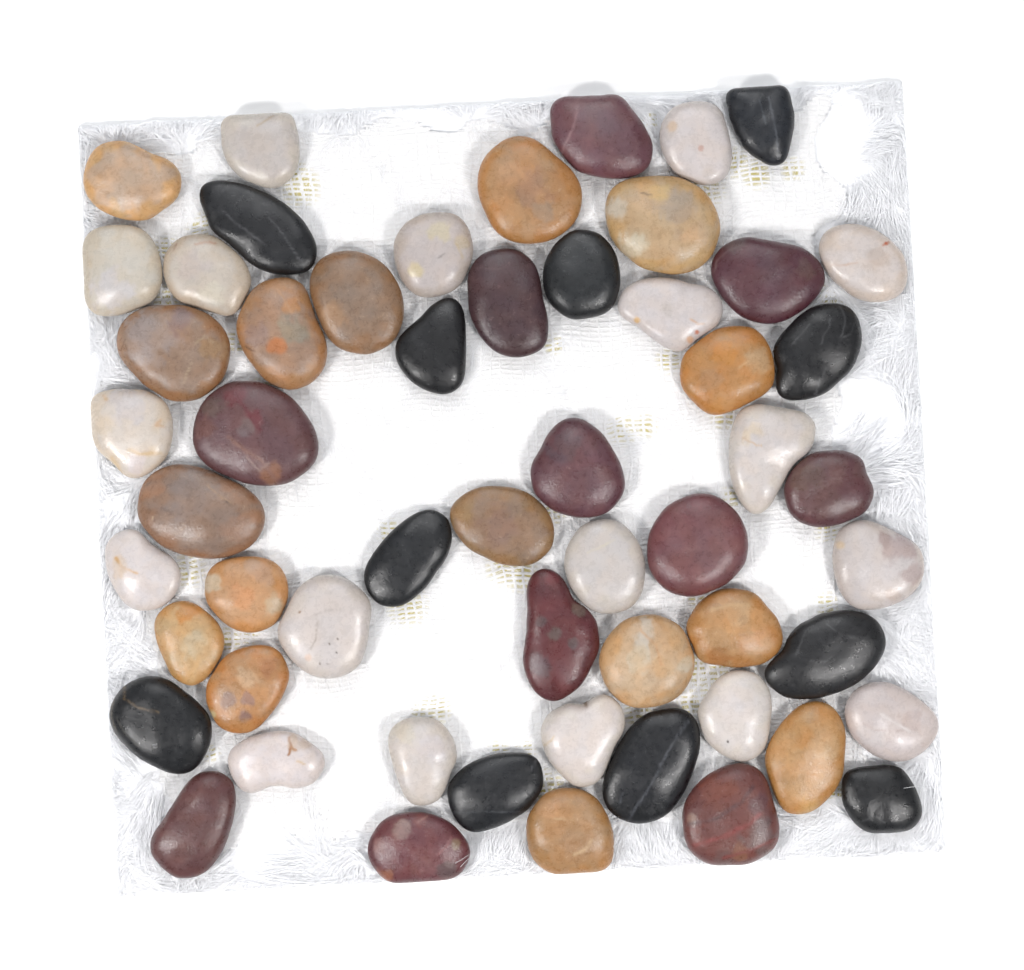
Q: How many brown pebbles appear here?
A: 16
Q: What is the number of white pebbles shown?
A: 18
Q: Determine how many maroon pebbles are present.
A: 11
